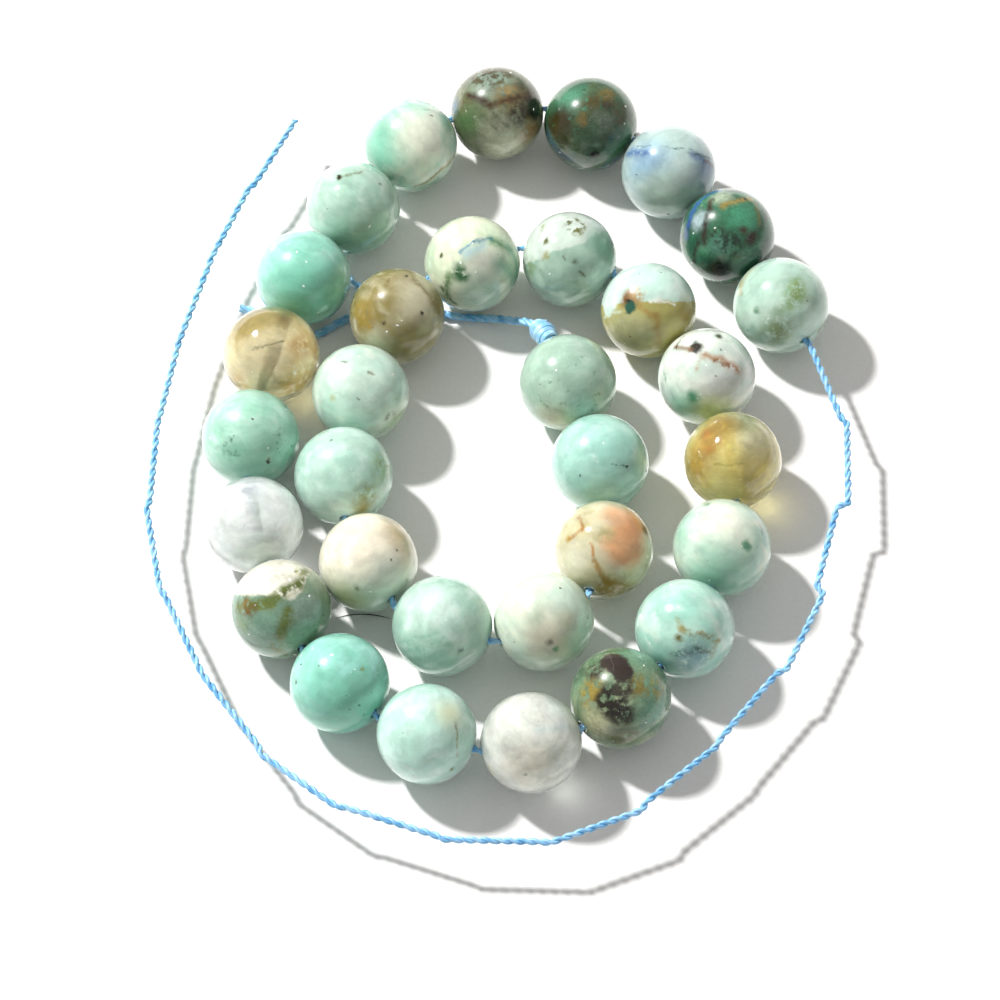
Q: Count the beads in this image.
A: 32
